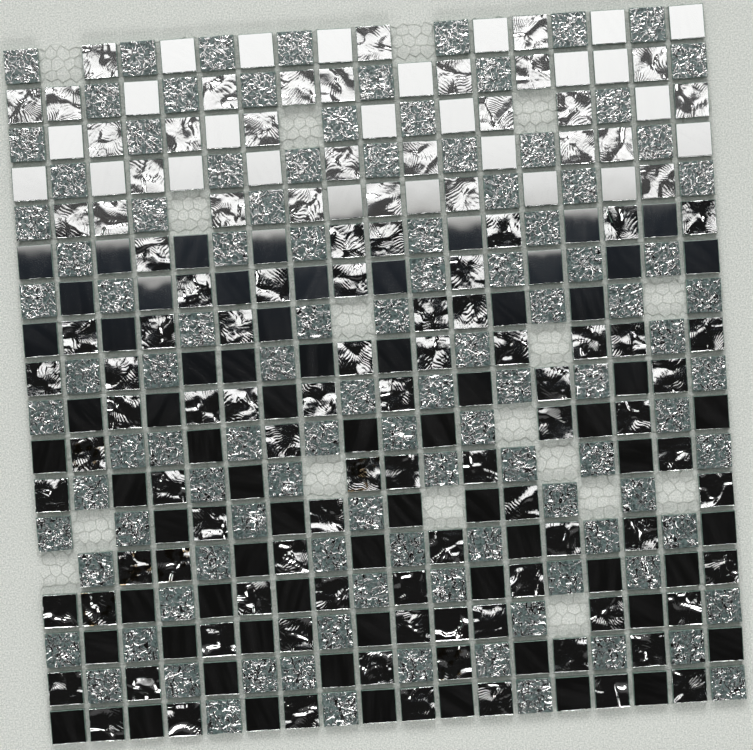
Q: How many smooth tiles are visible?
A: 93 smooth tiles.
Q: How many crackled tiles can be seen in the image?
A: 108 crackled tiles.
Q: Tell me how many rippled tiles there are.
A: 106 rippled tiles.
